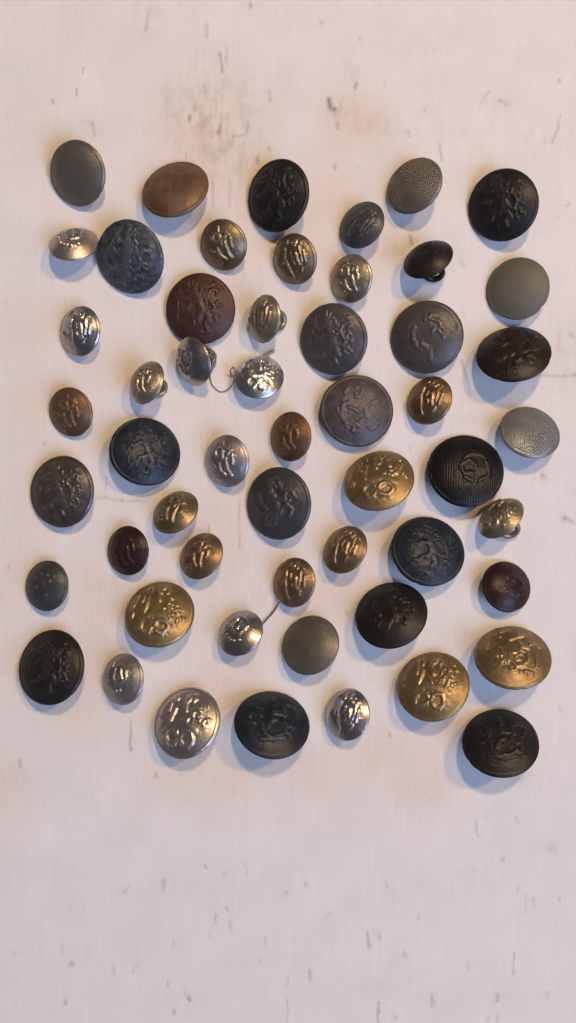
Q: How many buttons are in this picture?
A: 54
